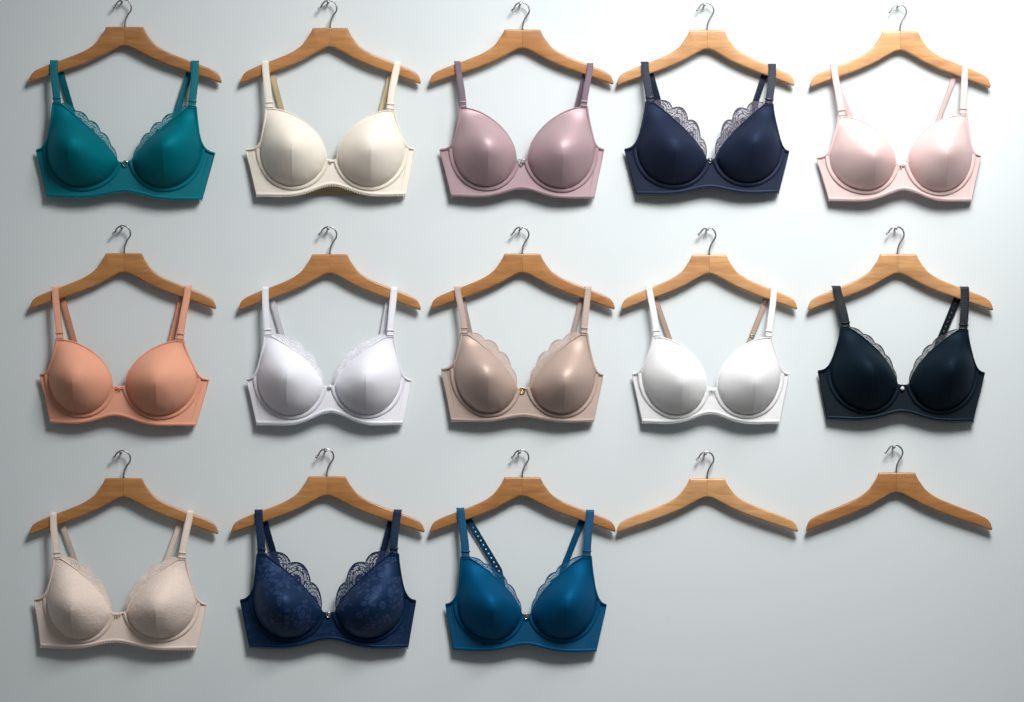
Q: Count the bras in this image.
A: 13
